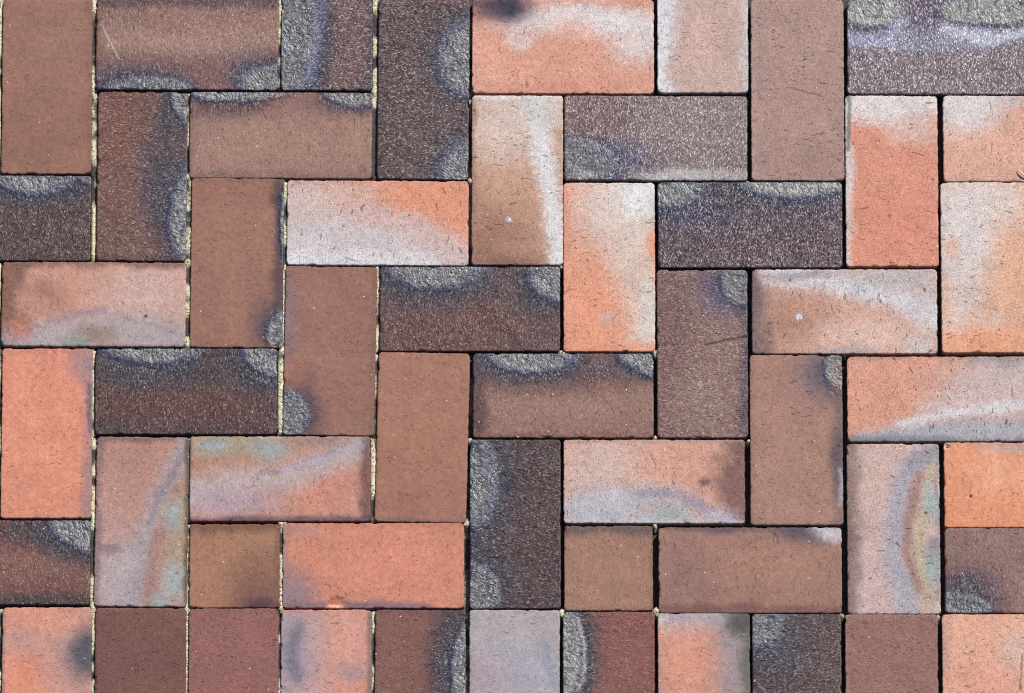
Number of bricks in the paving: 54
